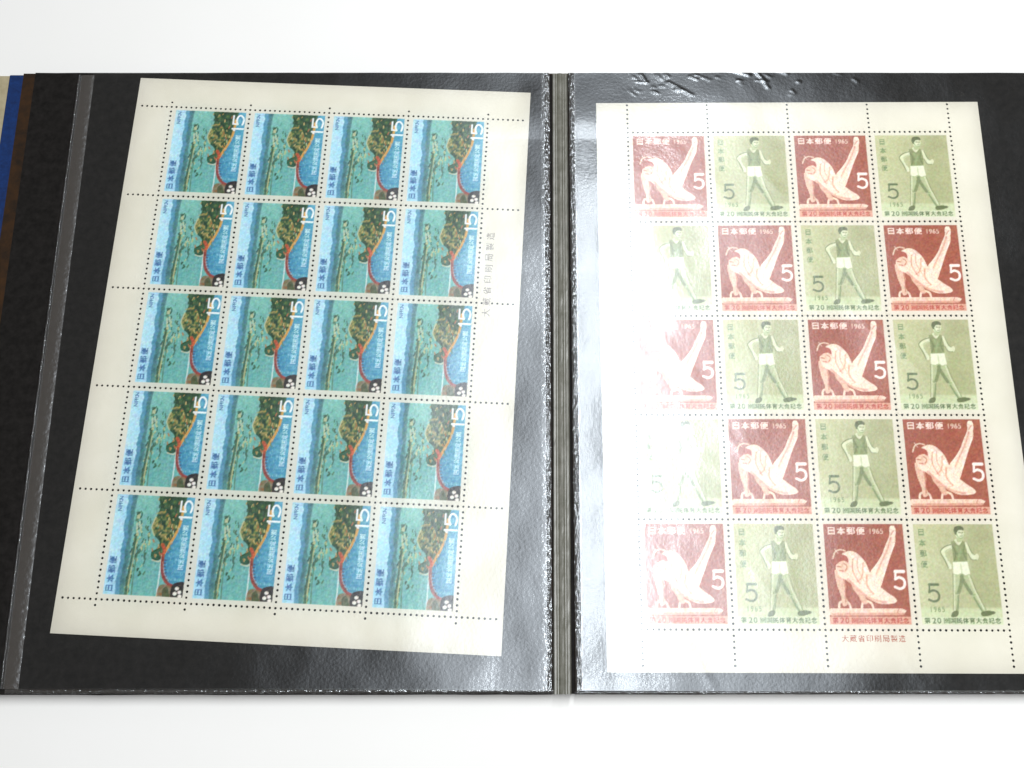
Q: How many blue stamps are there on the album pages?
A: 20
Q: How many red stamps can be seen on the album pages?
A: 10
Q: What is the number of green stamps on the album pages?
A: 10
